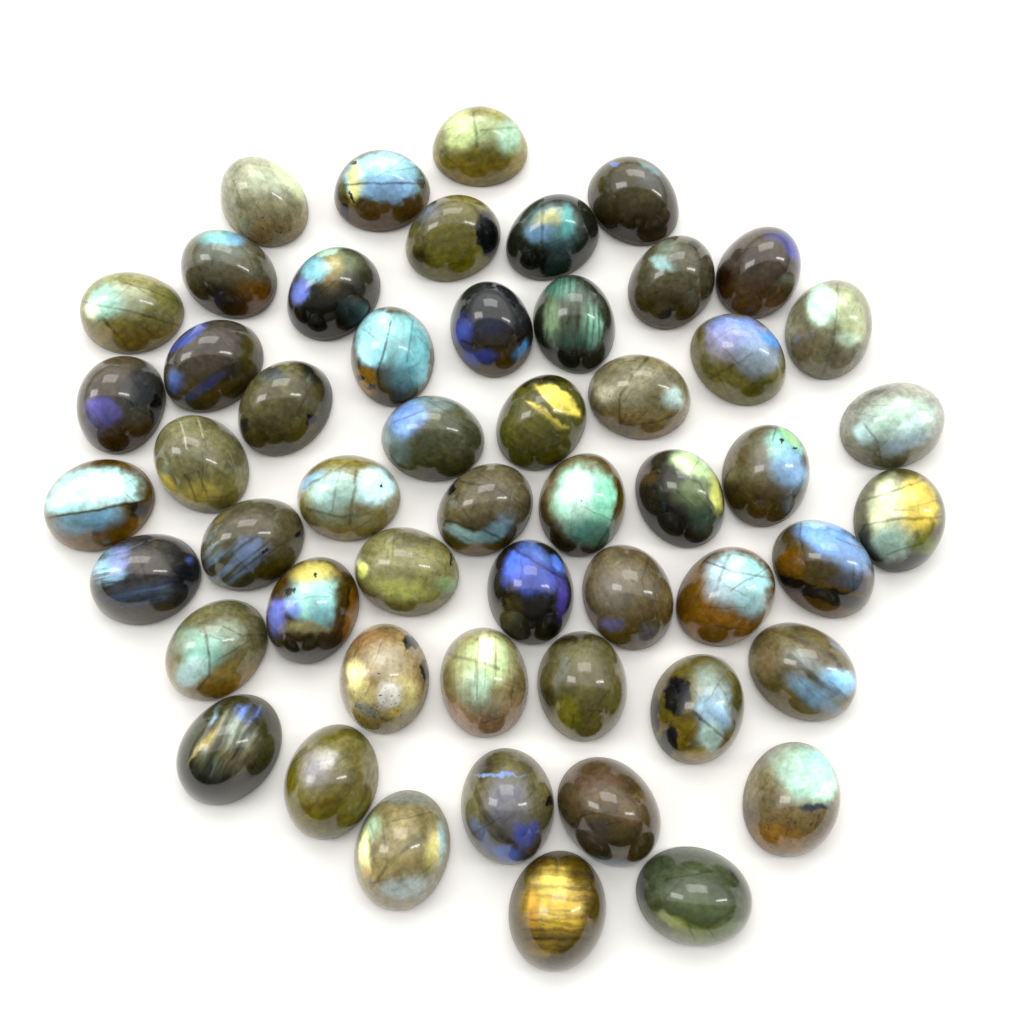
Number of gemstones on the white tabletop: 53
